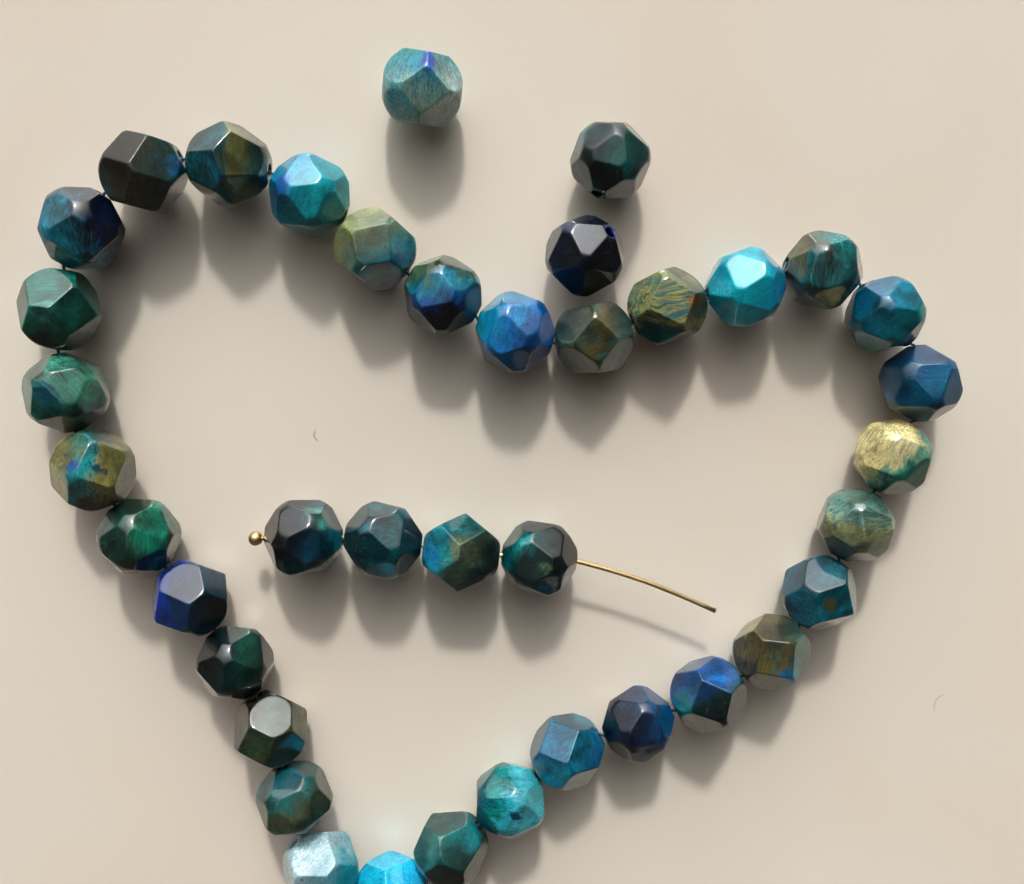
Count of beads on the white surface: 39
